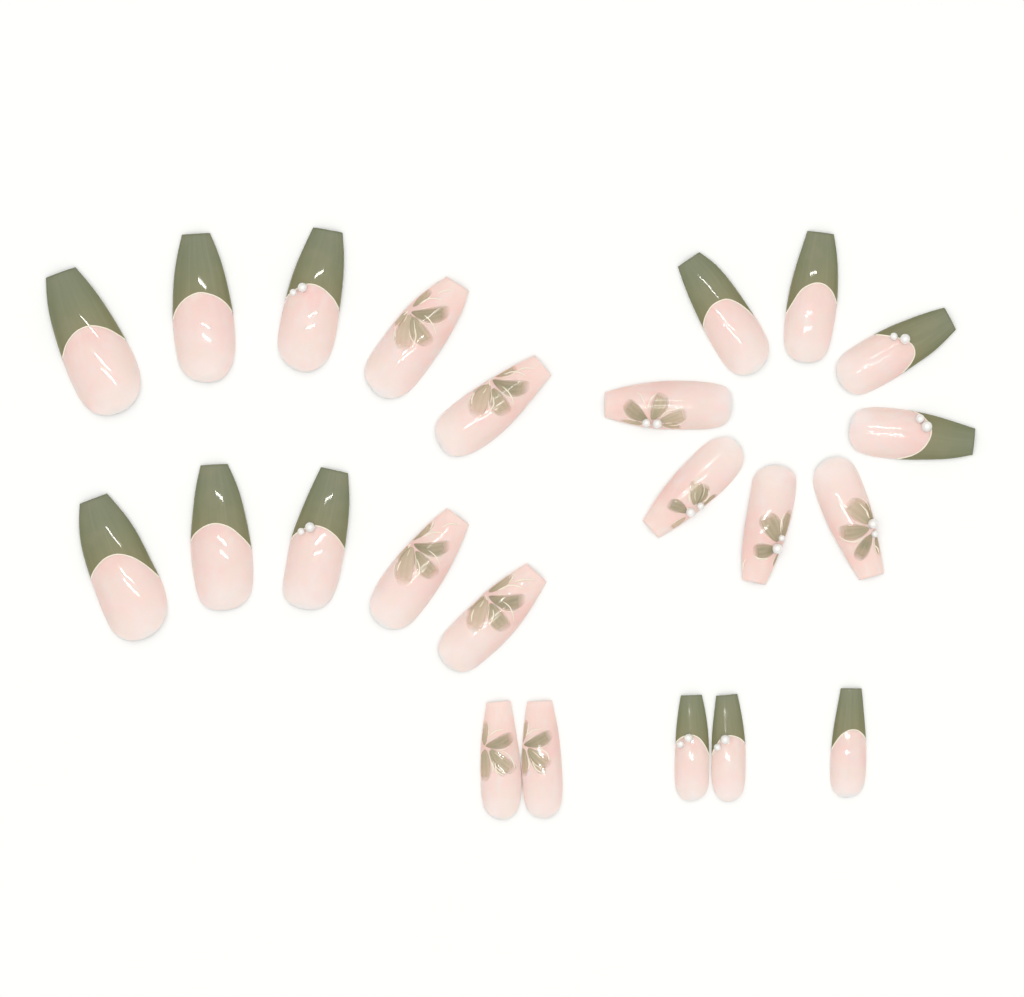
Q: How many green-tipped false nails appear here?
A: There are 13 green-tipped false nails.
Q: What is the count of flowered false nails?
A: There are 10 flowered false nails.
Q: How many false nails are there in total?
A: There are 23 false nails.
